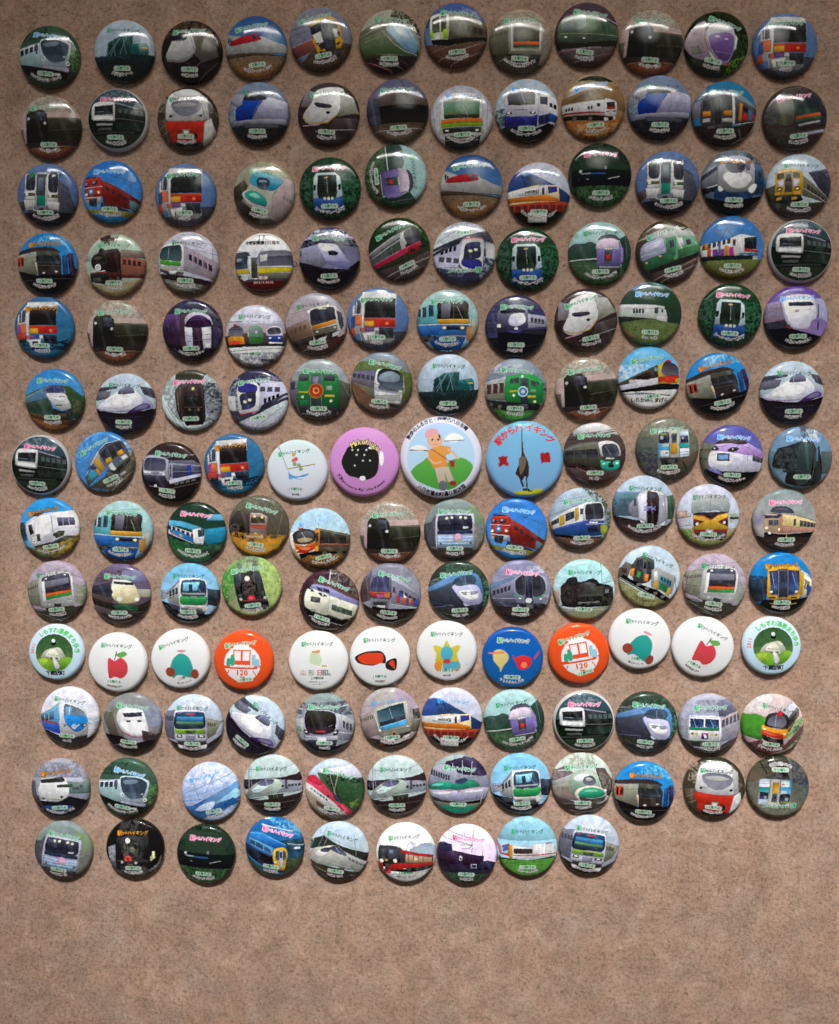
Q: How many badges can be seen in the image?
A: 153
